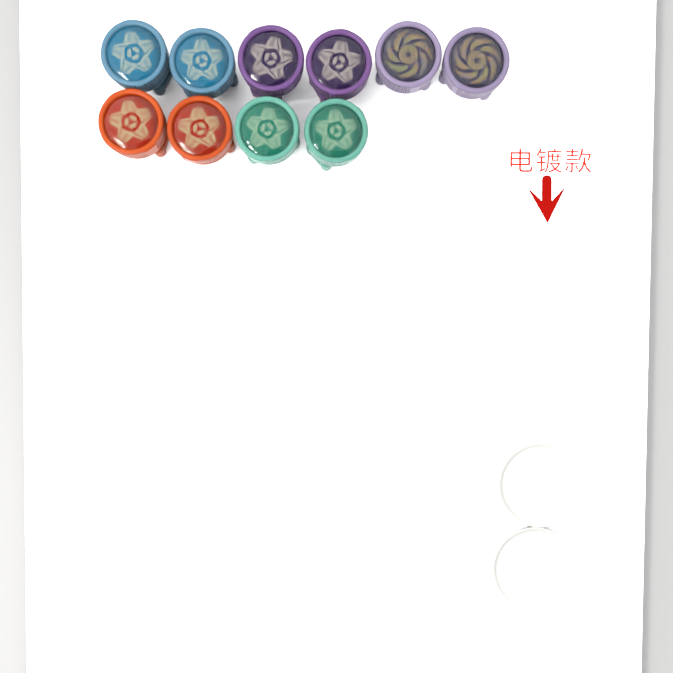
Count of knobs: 10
